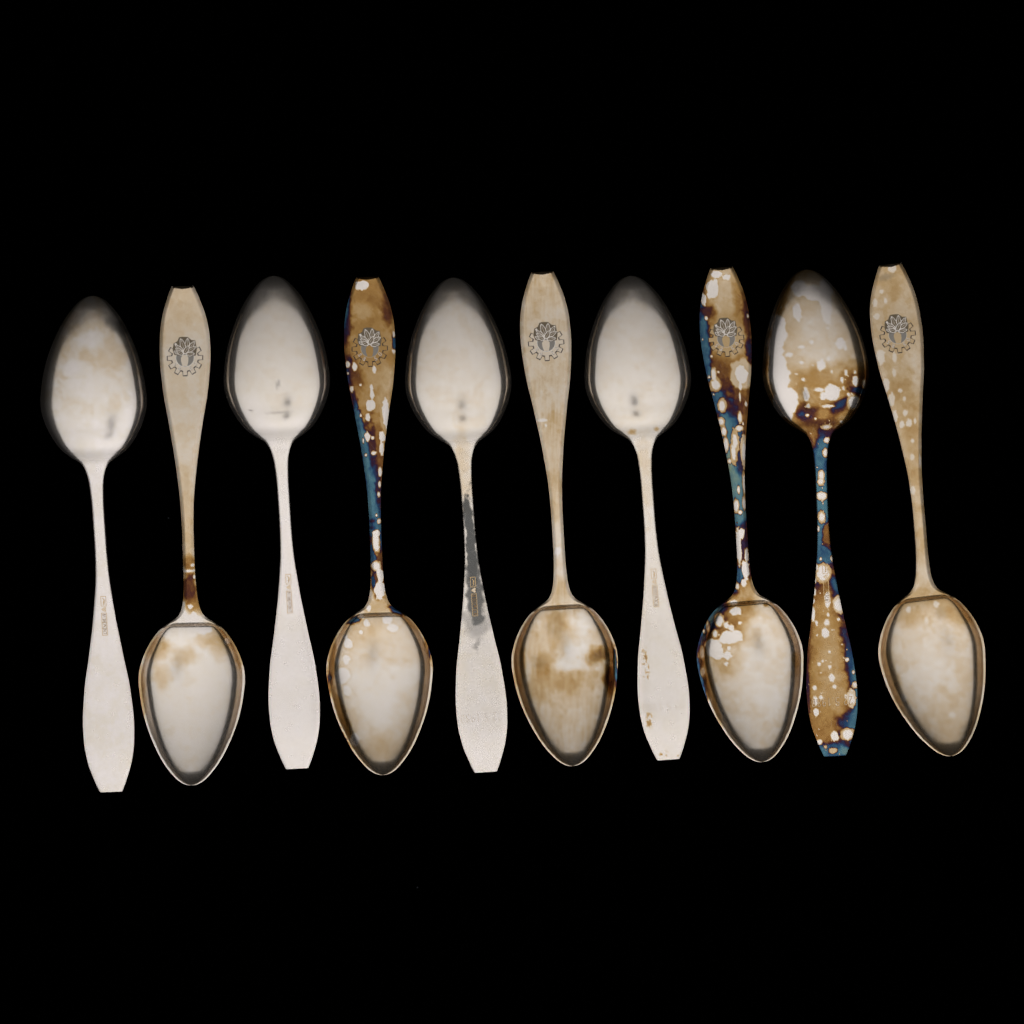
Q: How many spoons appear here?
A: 10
